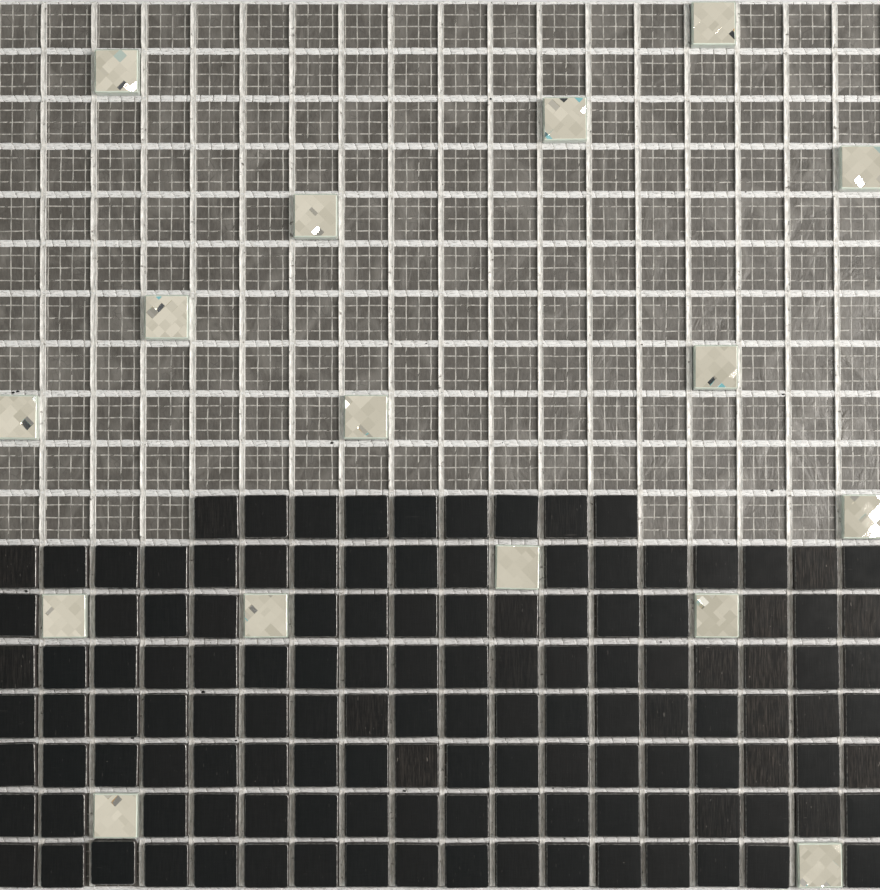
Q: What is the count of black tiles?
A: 129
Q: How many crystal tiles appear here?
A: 16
